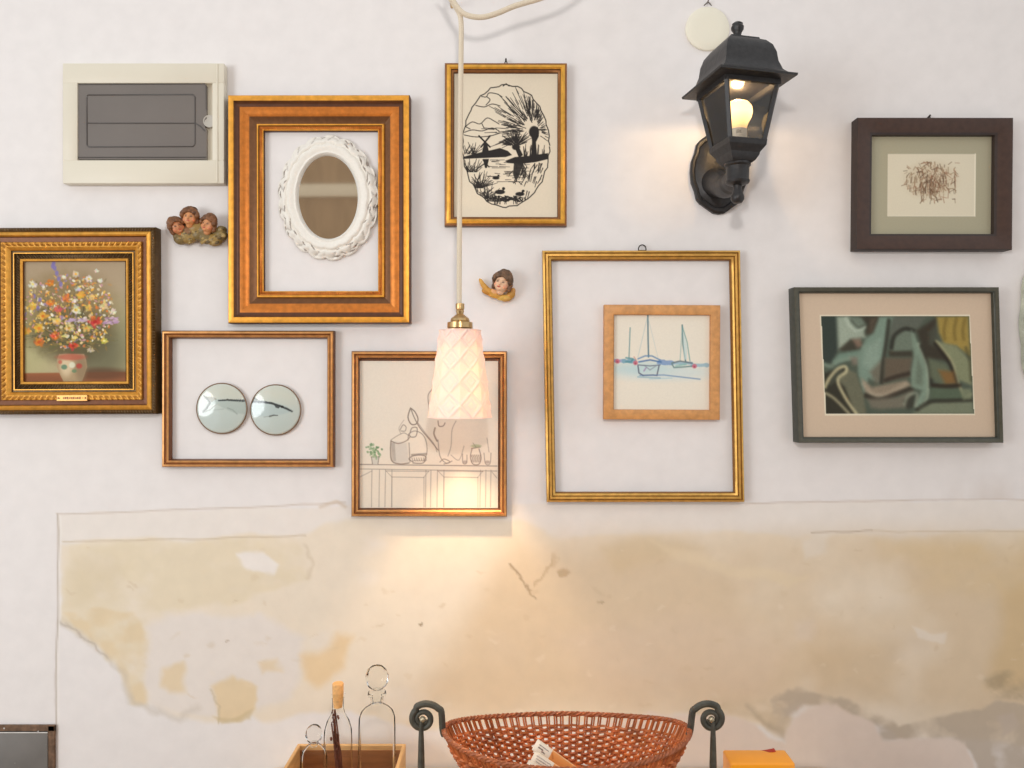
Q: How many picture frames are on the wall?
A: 9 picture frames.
